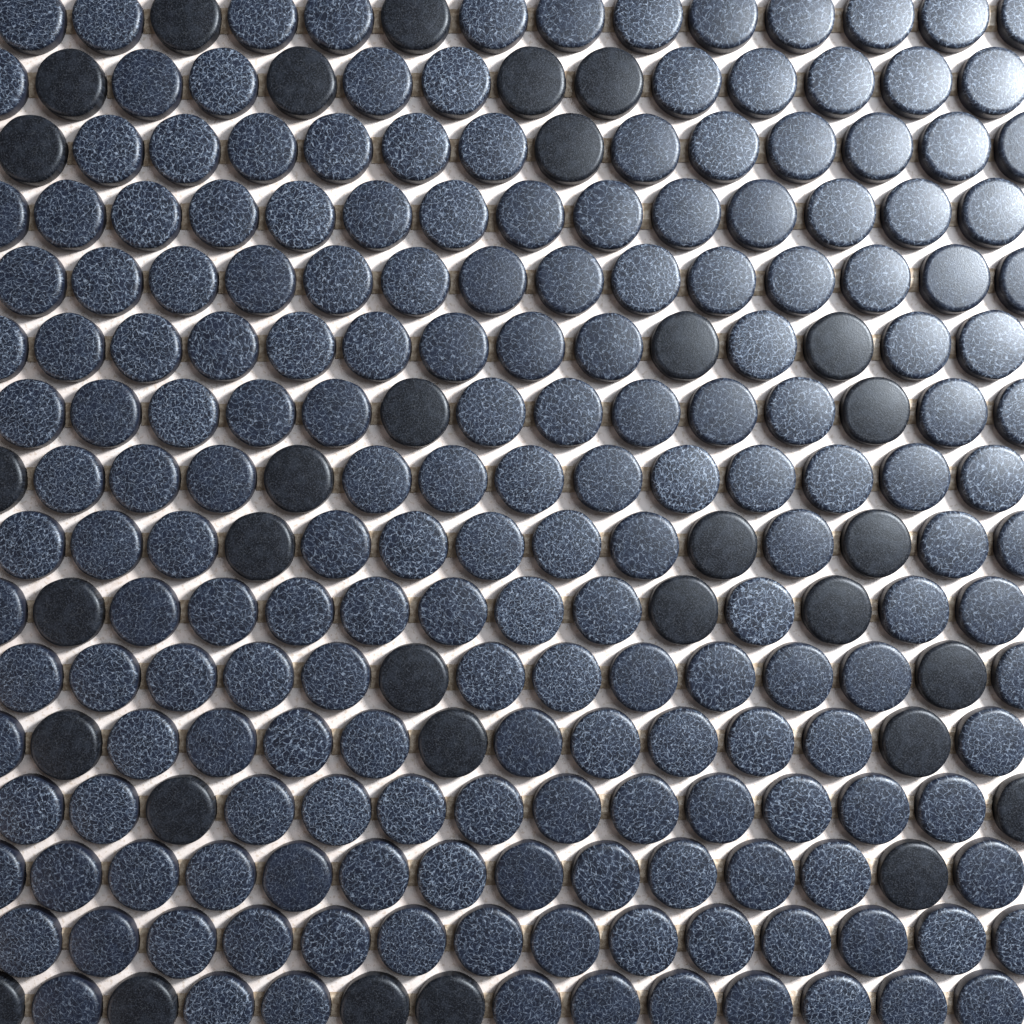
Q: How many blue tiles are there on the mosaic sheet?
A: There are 192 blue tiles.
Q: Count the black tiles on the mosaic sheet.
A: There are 32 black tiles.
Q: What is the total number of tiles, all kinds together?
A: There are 224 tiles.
